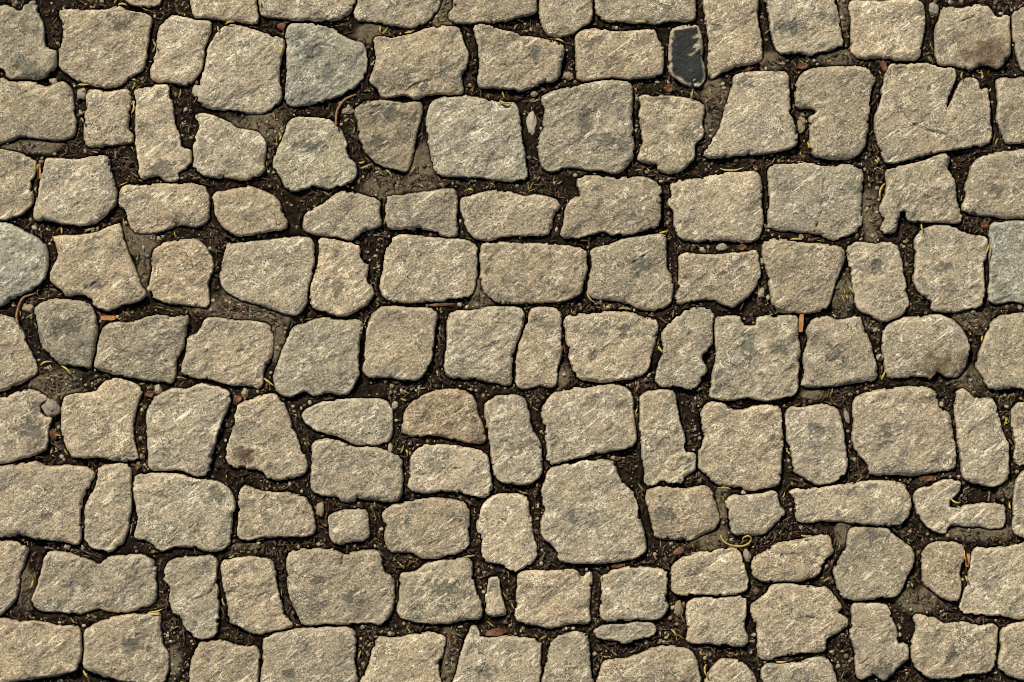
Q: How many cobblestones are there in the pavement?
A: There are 132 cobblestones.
